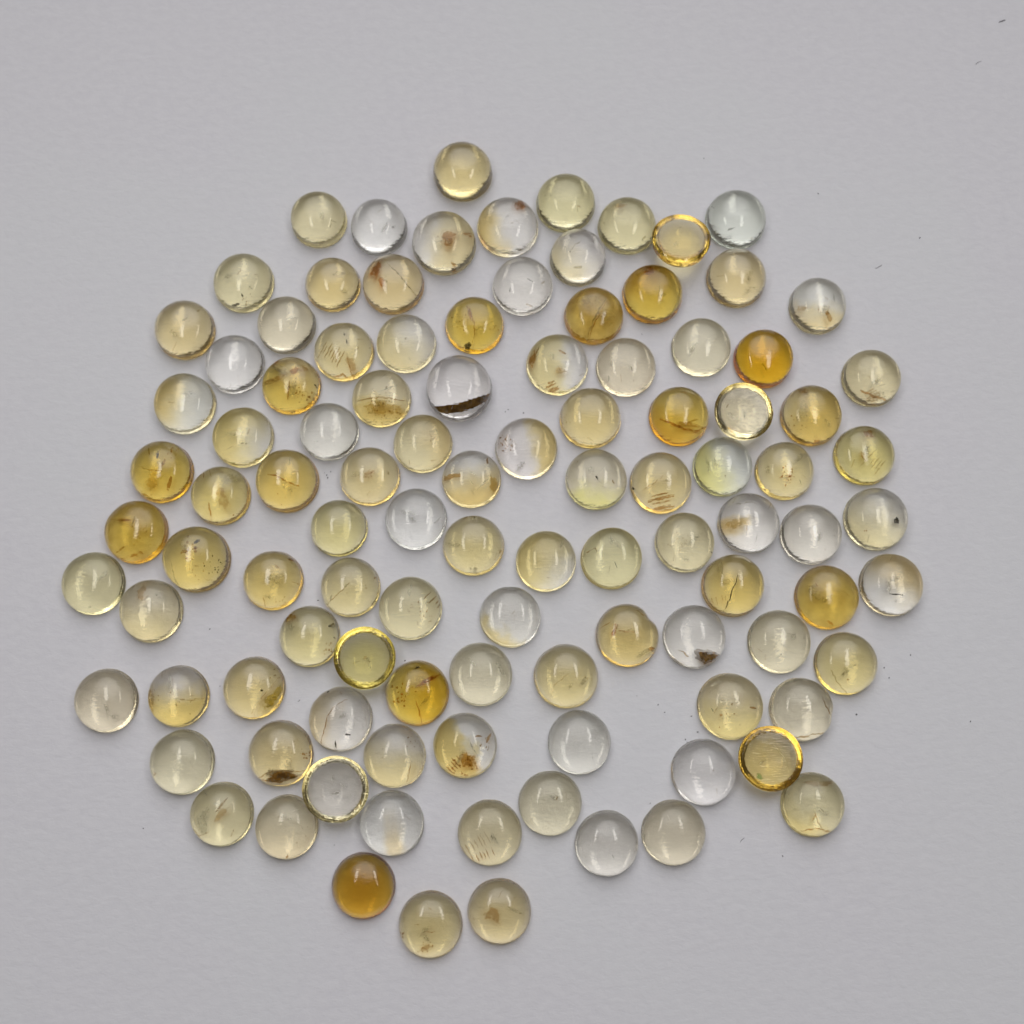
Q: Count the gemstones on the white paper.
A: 105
